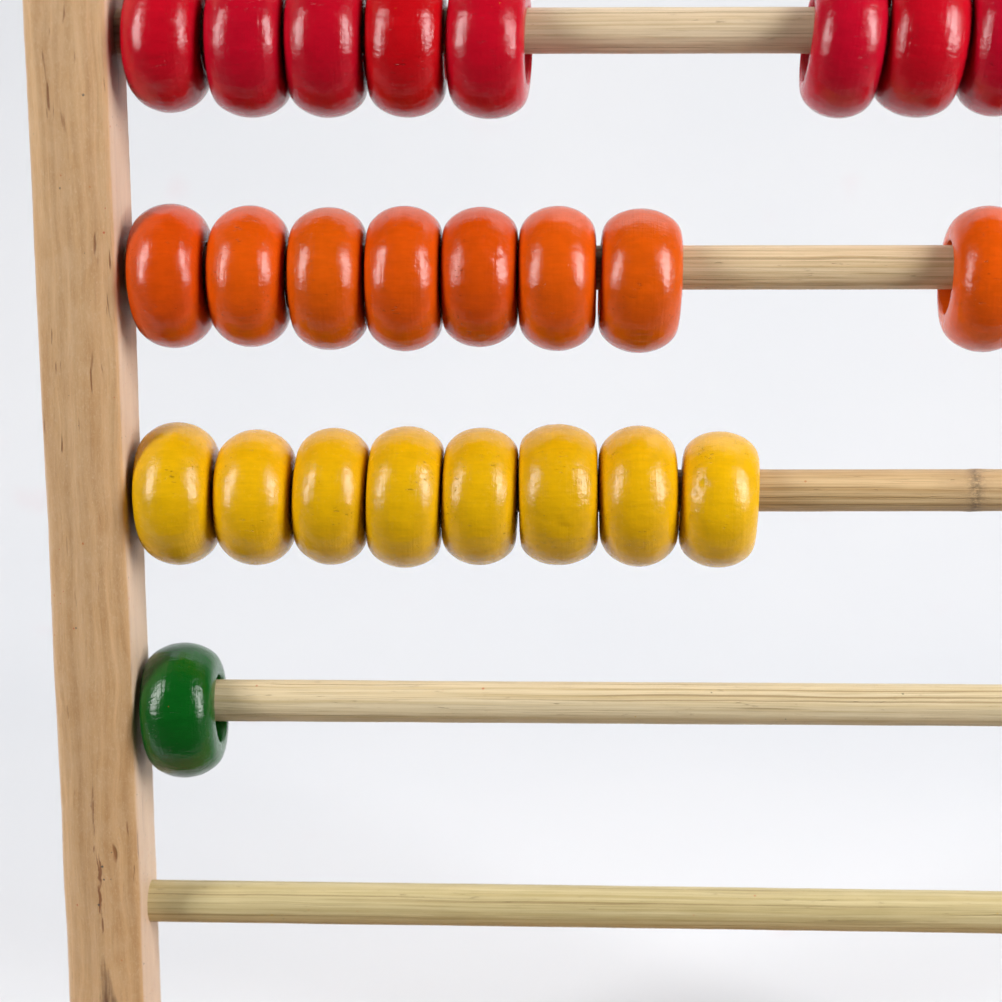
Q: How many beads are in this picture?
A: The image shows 25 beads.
